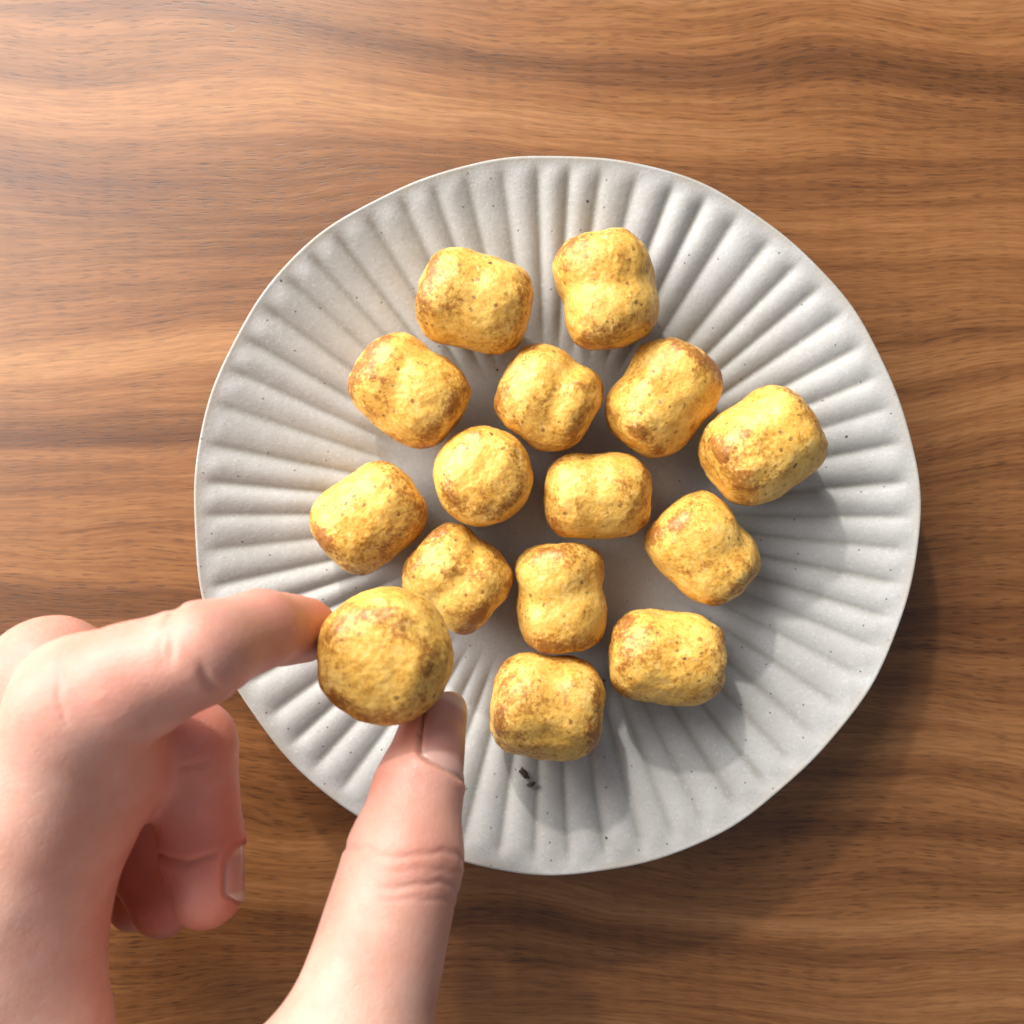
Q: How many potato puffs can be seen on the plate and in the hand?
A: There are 15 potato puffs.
